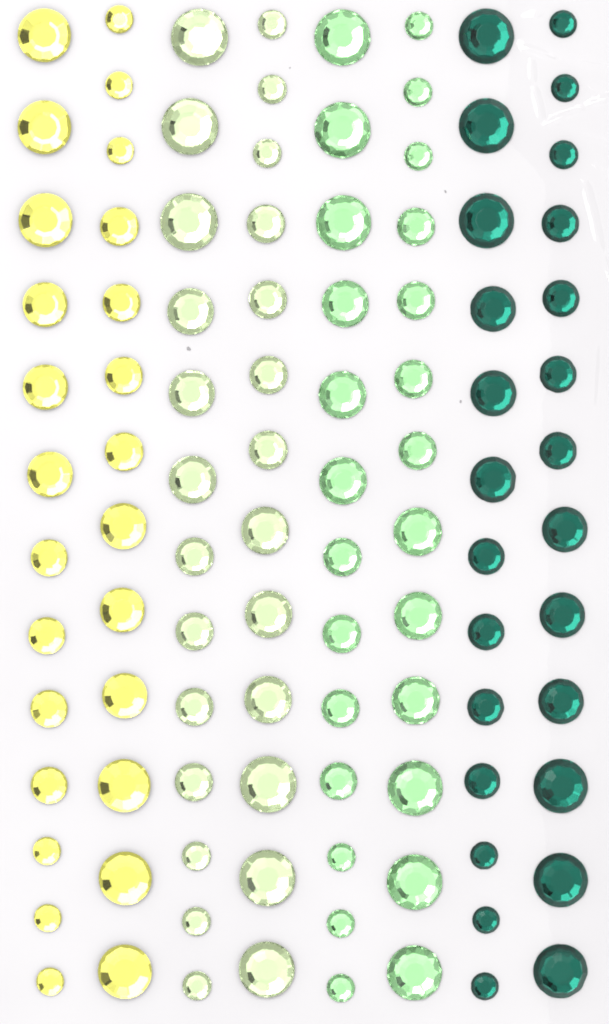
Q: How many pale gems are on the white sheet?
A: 26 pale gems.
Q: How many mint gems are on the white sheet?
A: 26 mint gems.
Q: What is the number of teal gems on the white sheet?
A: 26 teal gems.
